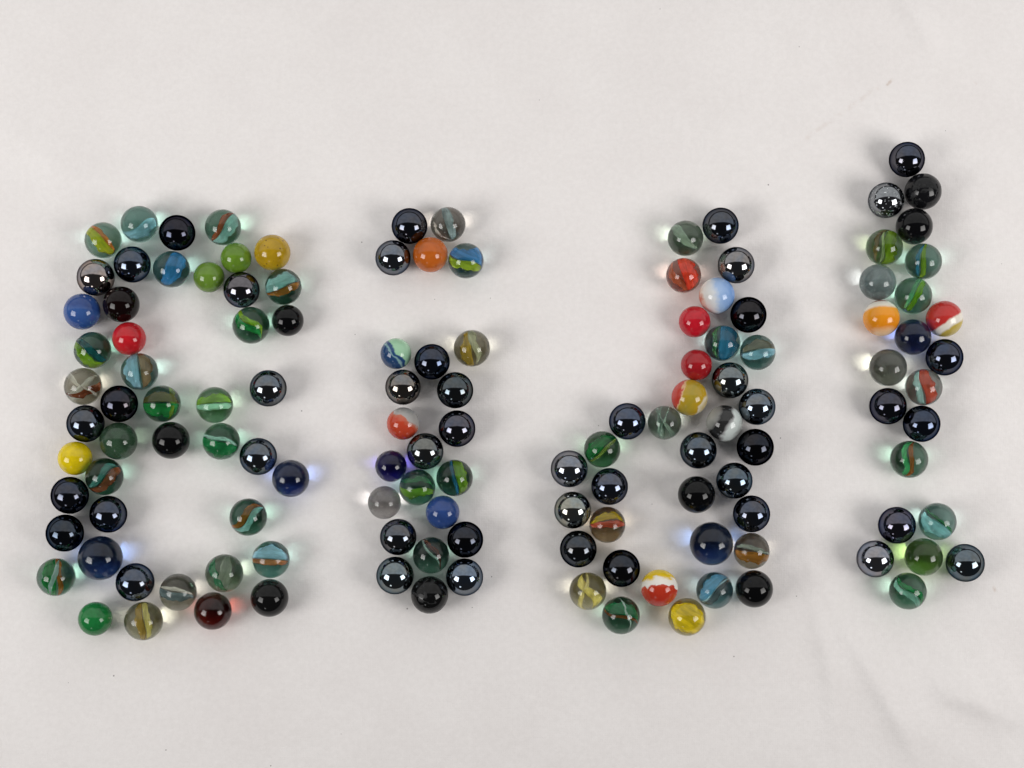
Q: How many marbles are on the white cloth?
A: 129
